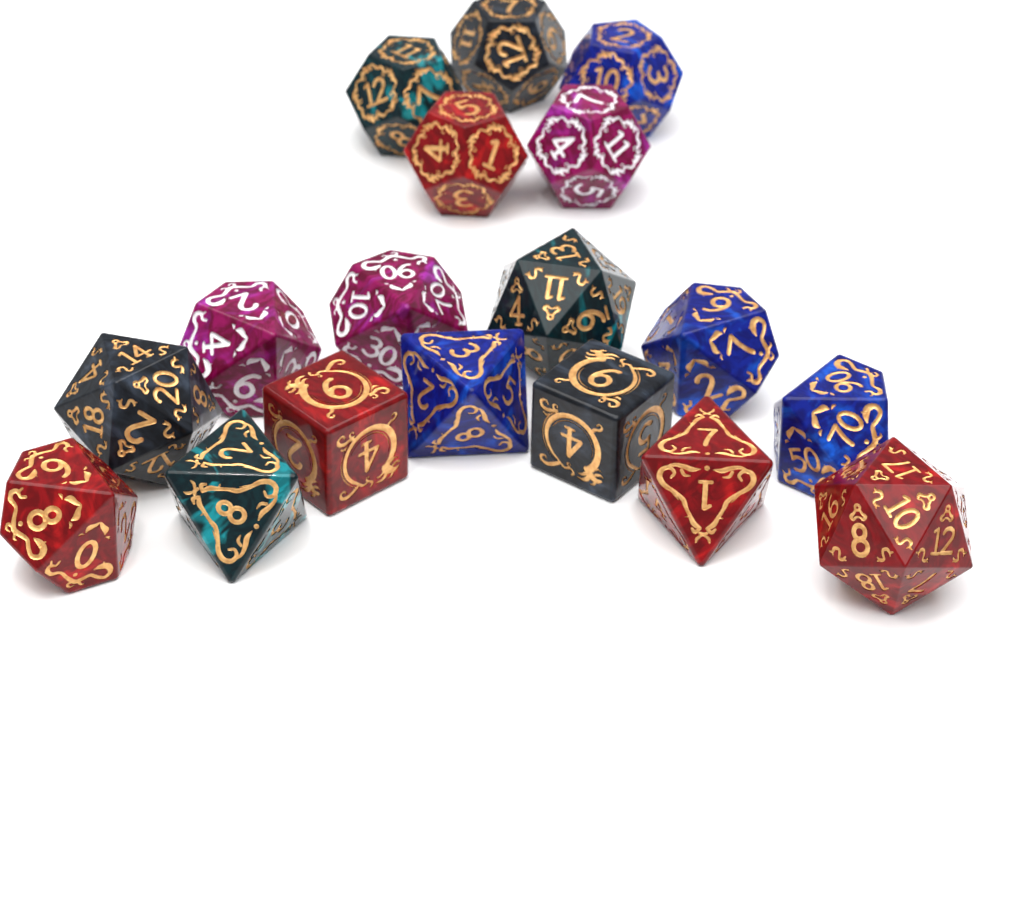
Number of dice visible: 18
